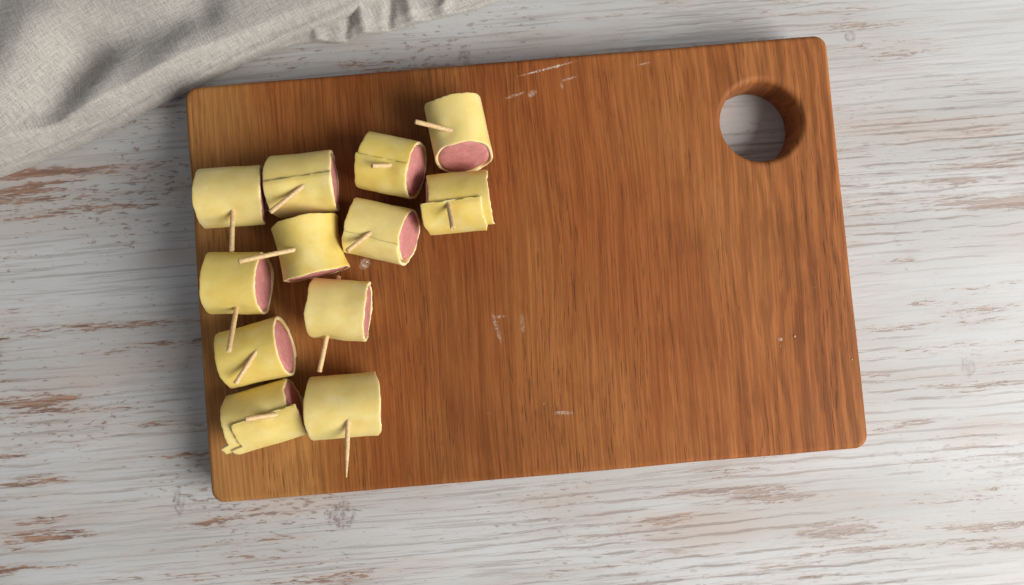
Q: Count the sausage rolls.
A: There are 12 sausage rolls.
